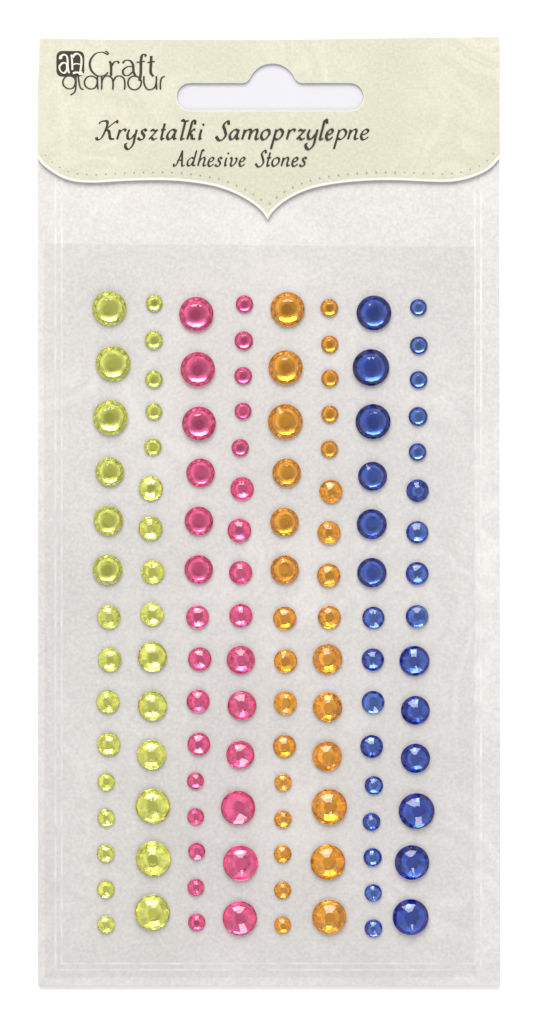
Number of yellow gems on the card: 30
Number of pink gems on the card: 30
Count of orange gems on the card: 30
